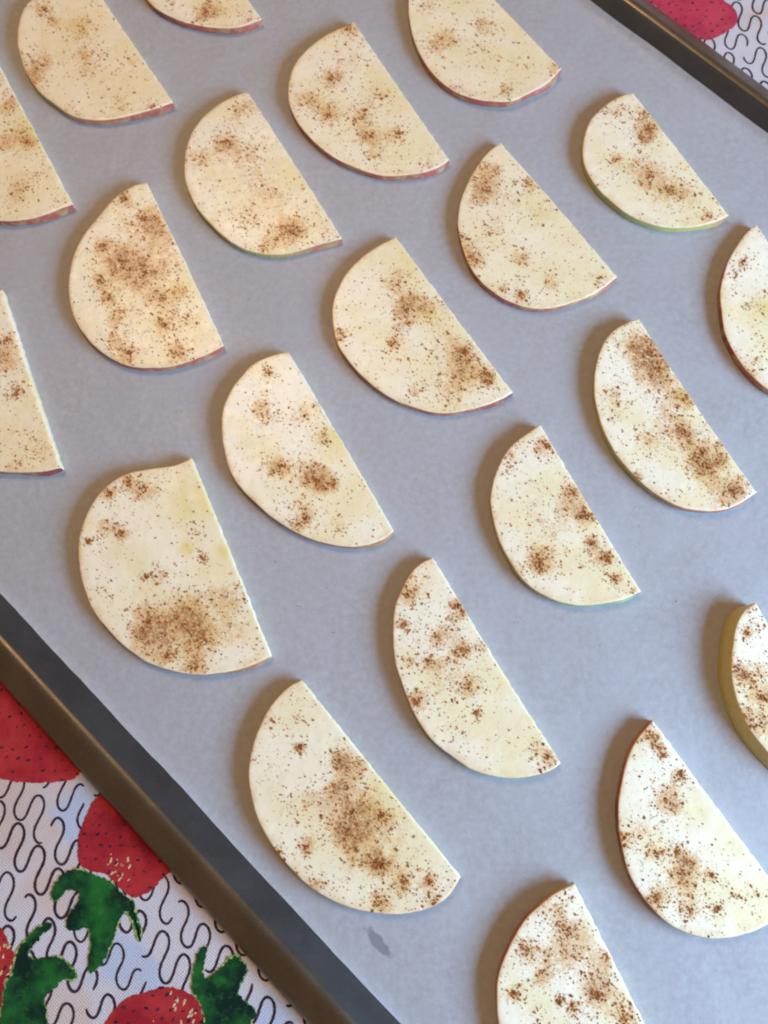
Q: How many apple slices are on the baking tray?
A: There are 21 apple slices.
